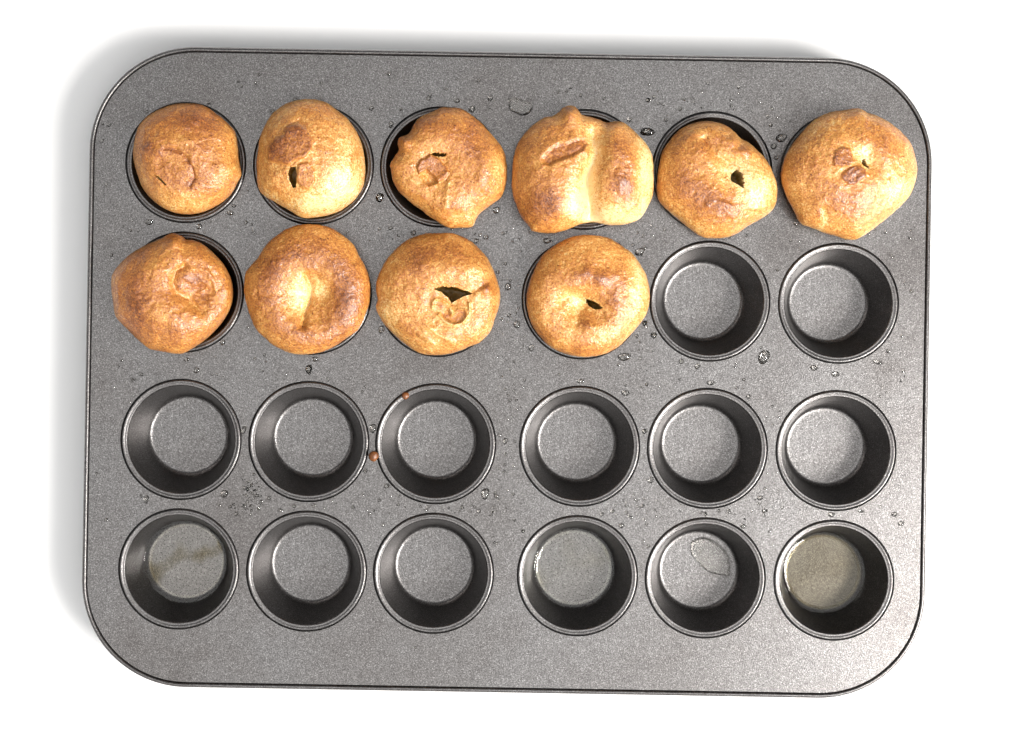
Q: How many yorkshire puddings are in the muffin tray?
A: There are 10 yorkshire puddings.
